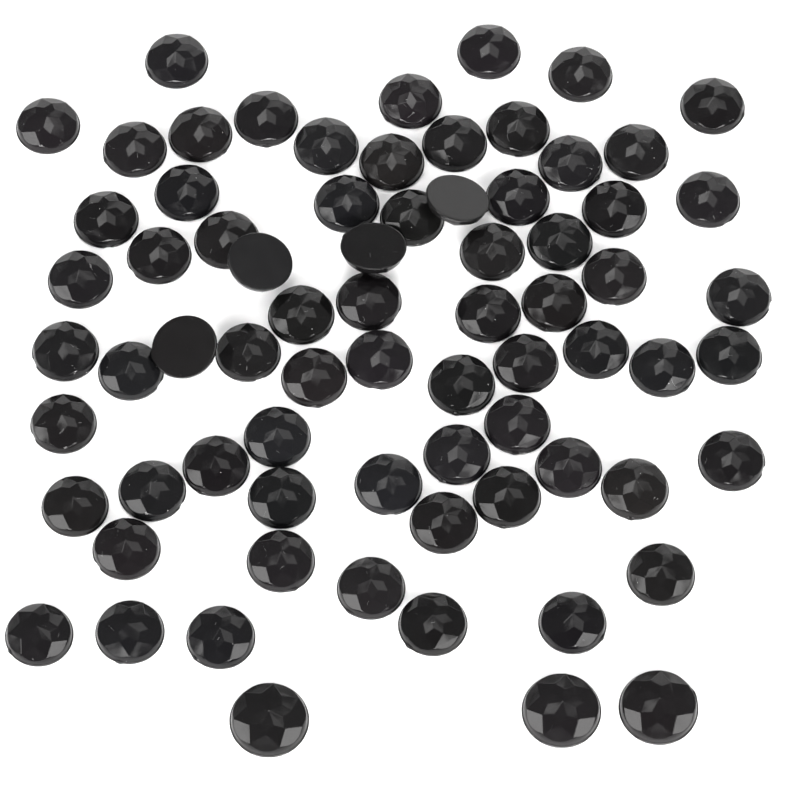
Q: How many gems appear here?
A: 73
